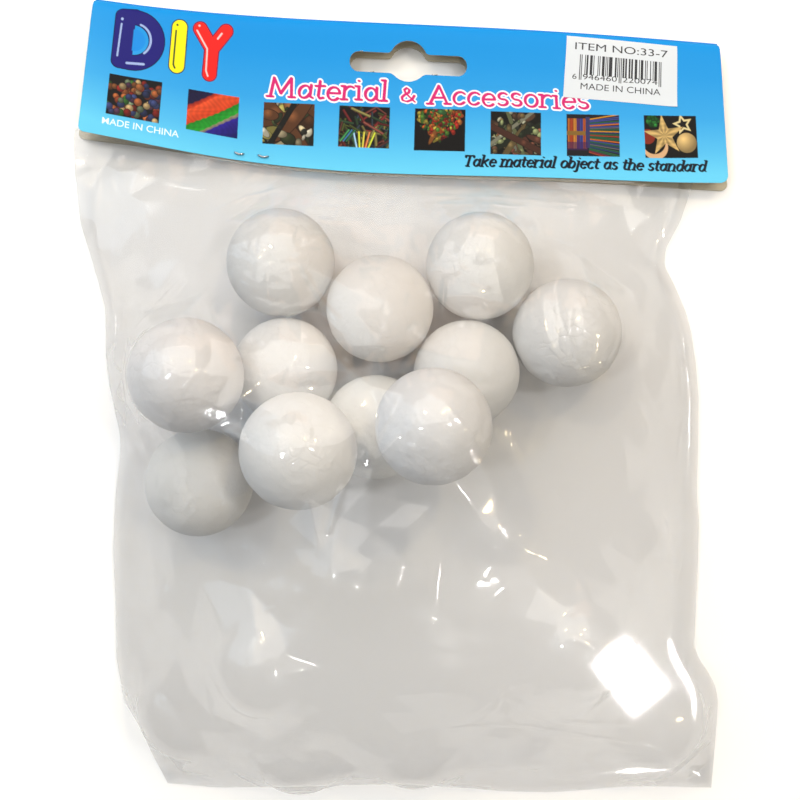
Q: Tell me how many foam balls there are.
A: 11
